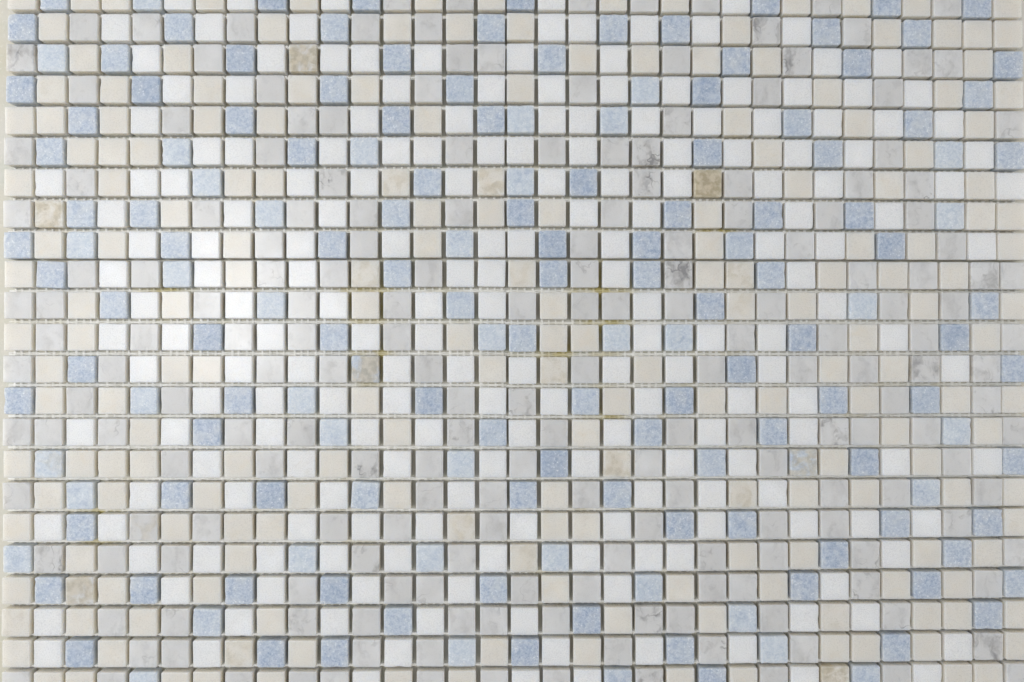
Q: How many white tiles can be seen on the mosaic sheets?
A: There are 200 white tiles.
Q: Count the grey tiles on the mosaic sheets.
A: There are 200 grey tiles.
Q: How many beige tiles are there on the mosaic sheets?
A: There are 200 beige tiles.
